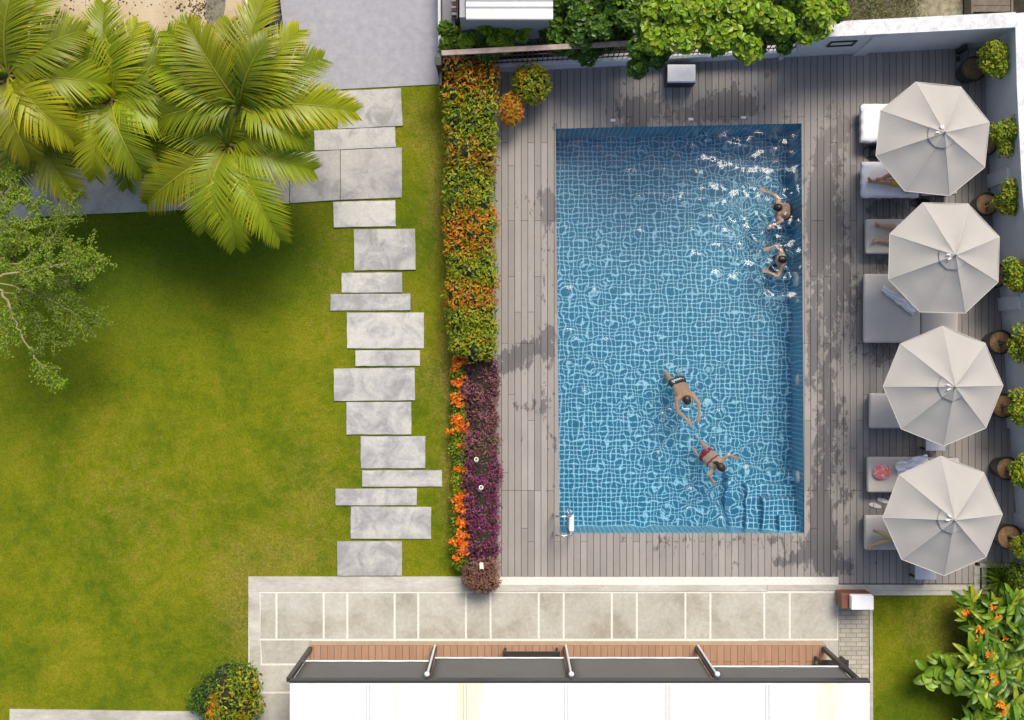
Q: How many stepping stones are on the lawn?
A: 15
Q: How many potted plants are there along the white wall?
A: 8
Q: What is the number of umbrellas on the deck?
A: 4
